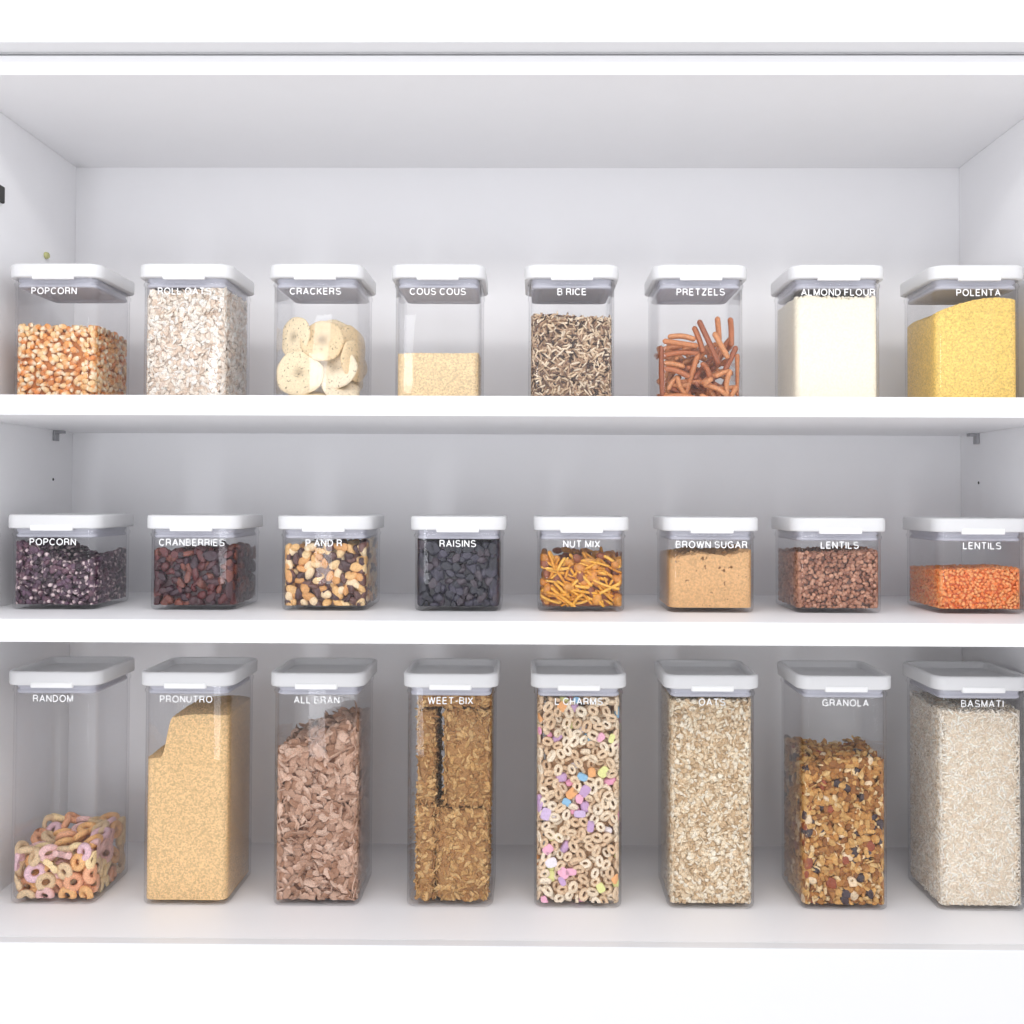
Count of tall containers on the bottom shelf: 8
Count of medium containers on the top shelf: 8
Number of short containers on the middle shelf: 8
